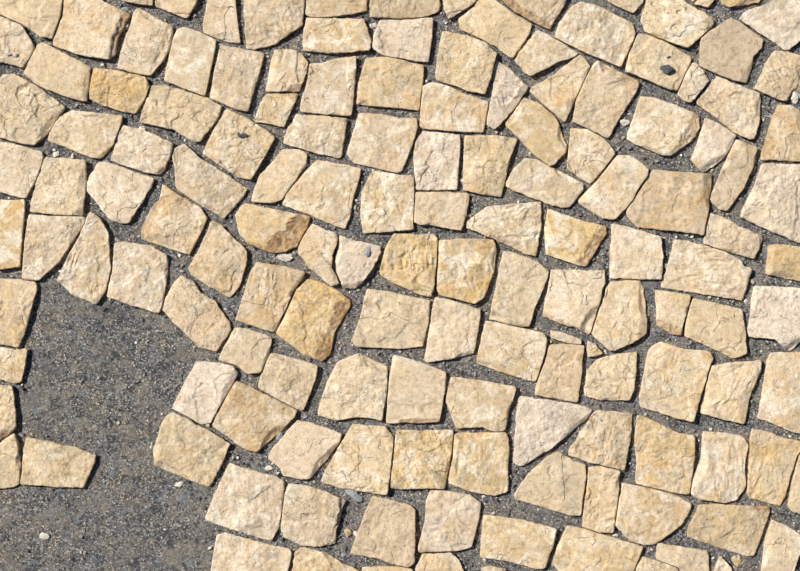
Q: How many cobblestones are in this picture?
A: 145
